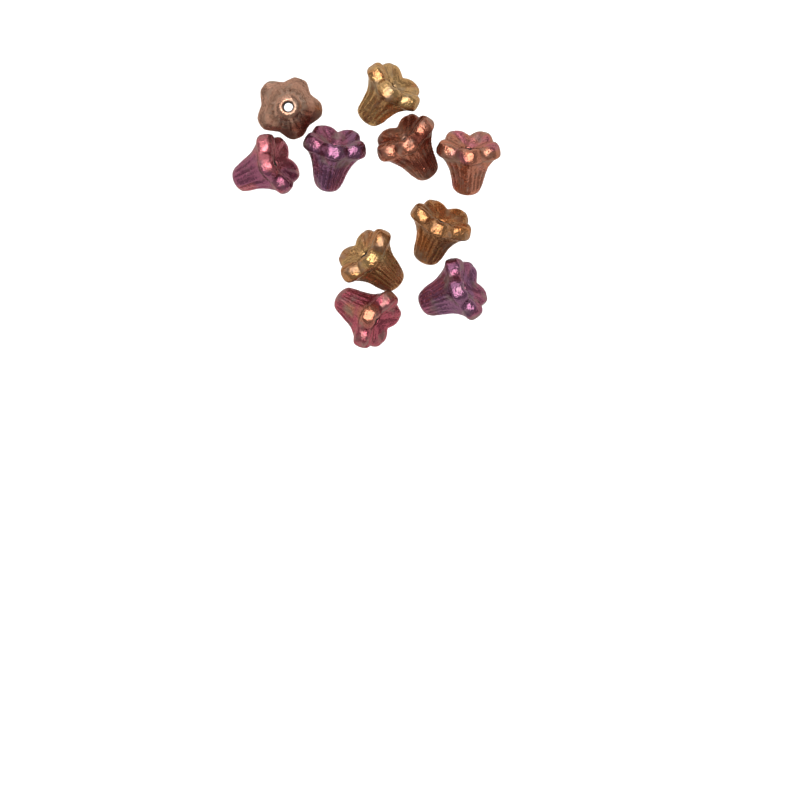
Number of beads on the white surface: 10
